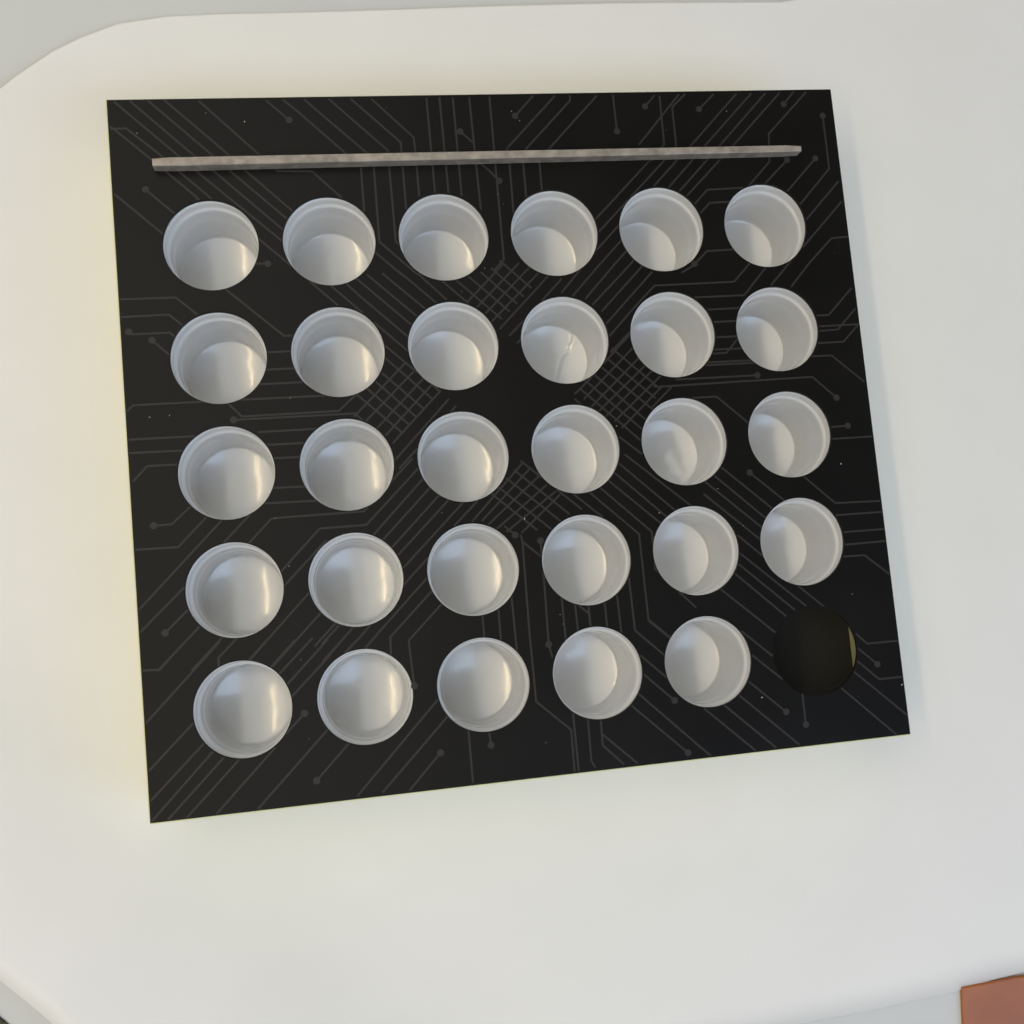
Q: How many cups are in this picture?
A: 29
